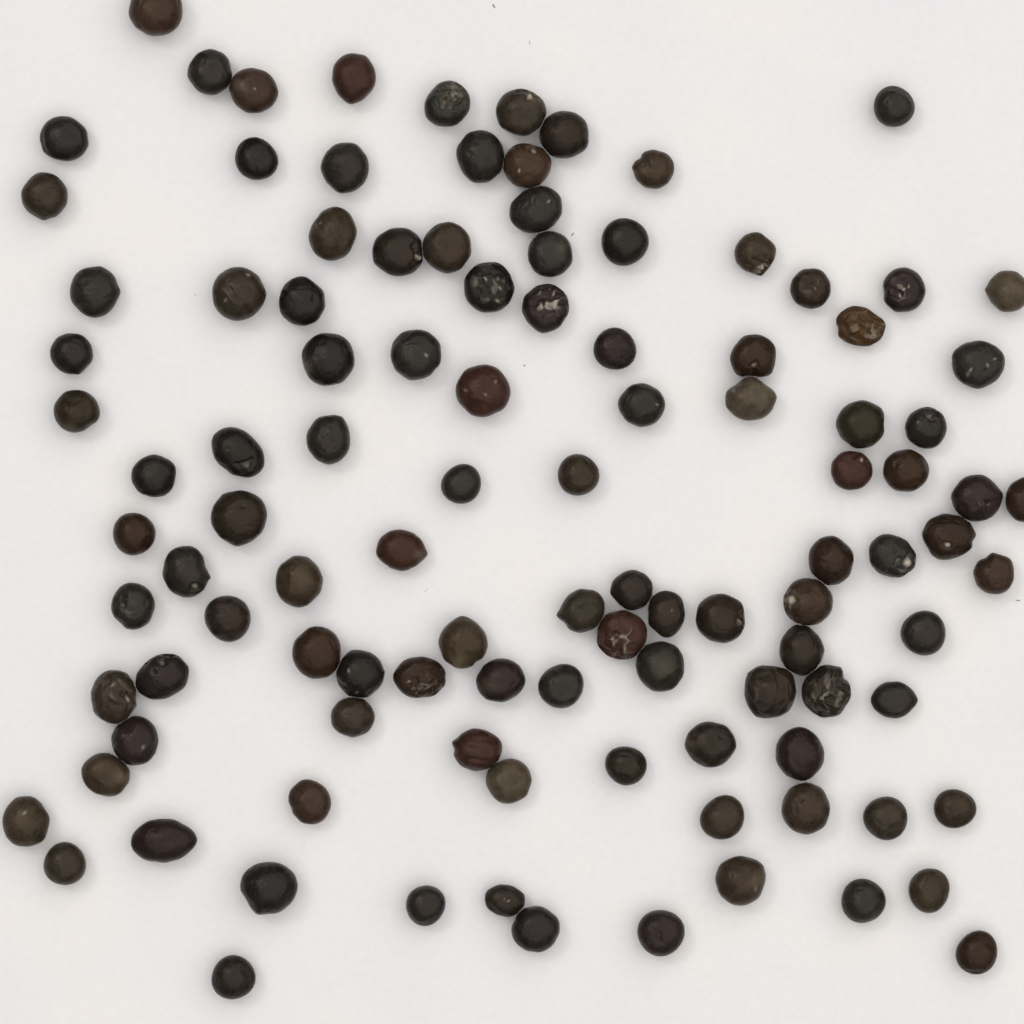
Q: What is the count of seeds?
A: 109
